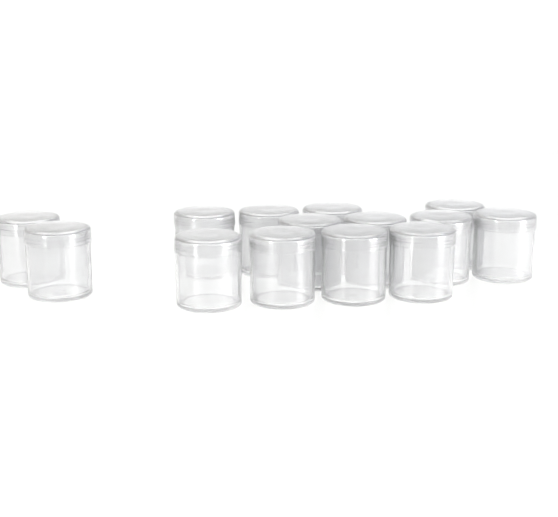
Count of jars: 14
